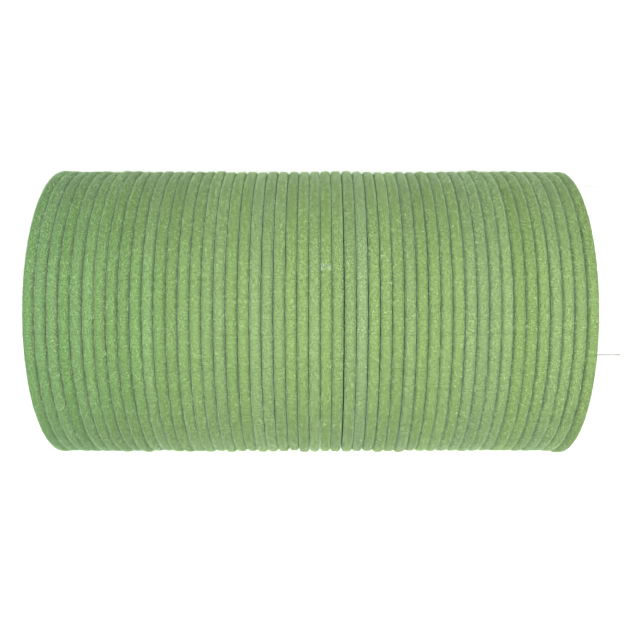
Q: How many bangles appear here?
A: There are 48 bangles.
